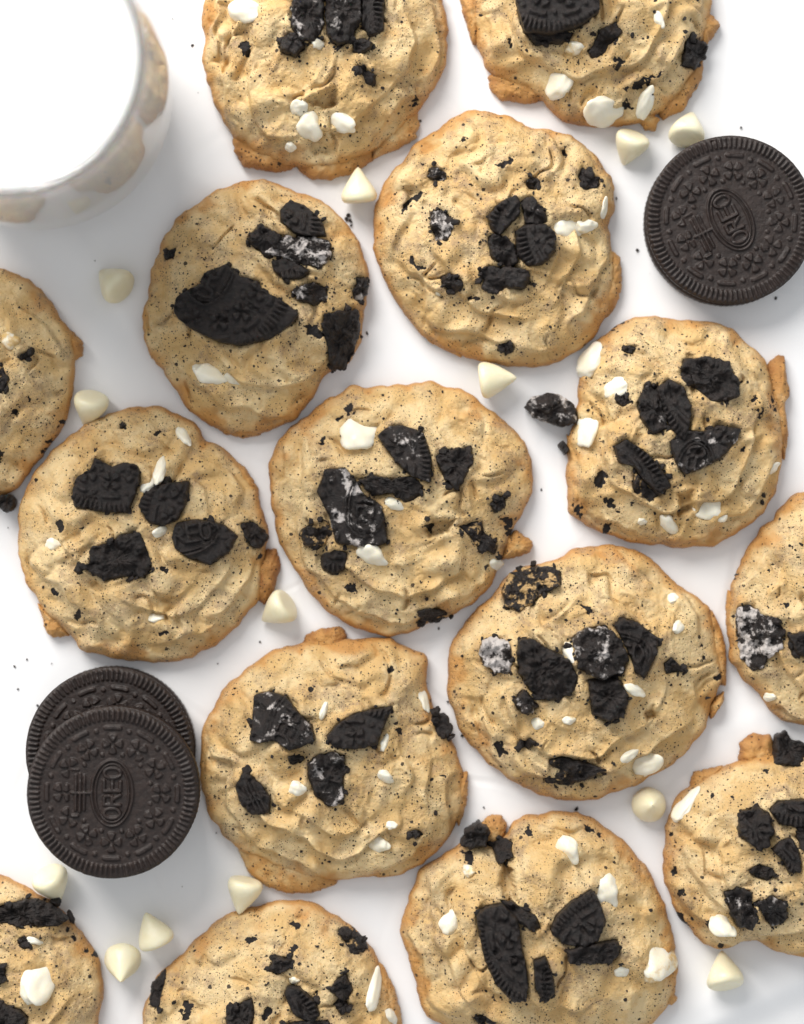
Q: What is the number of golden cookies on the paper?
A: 15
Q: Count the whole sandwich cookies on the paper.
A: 3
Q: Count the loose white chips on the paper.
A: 13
